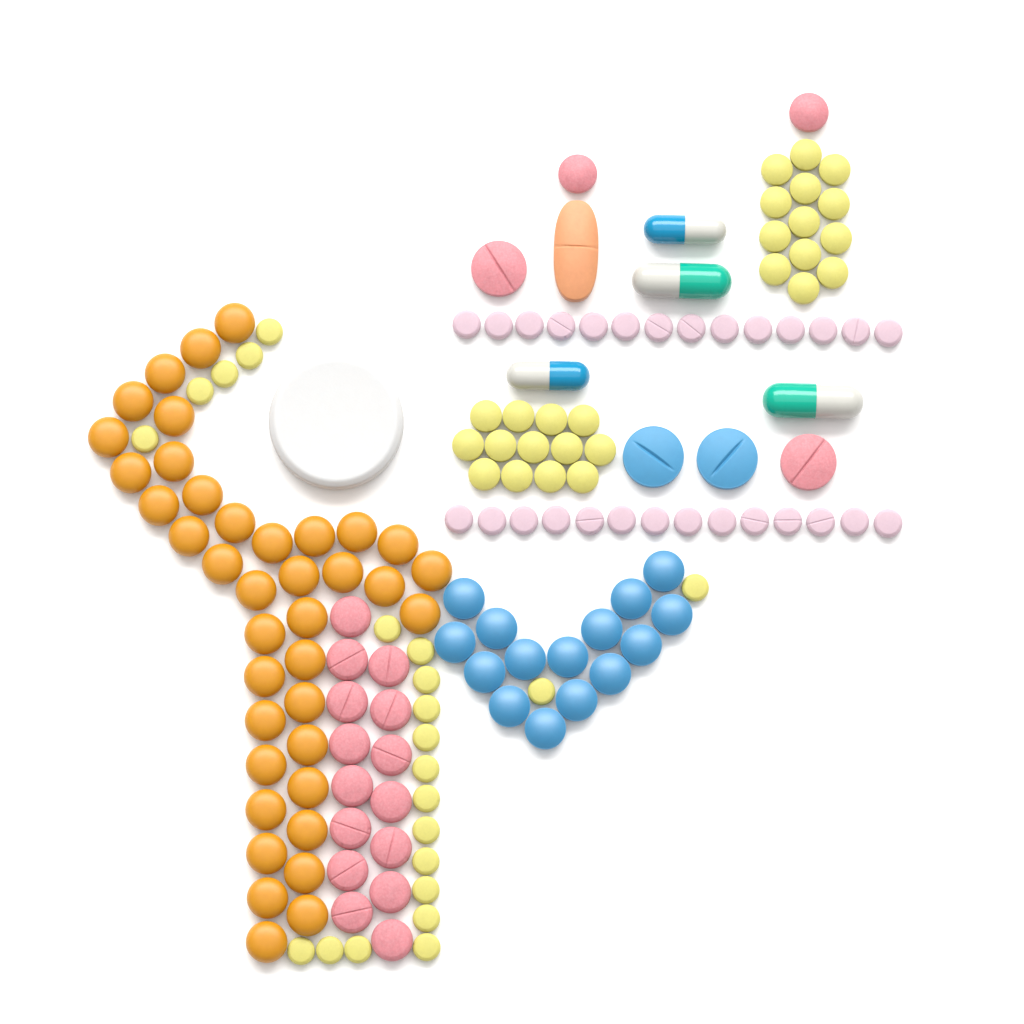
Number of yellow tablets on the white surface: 48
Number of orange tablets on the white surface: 39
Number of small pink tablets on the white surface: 28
